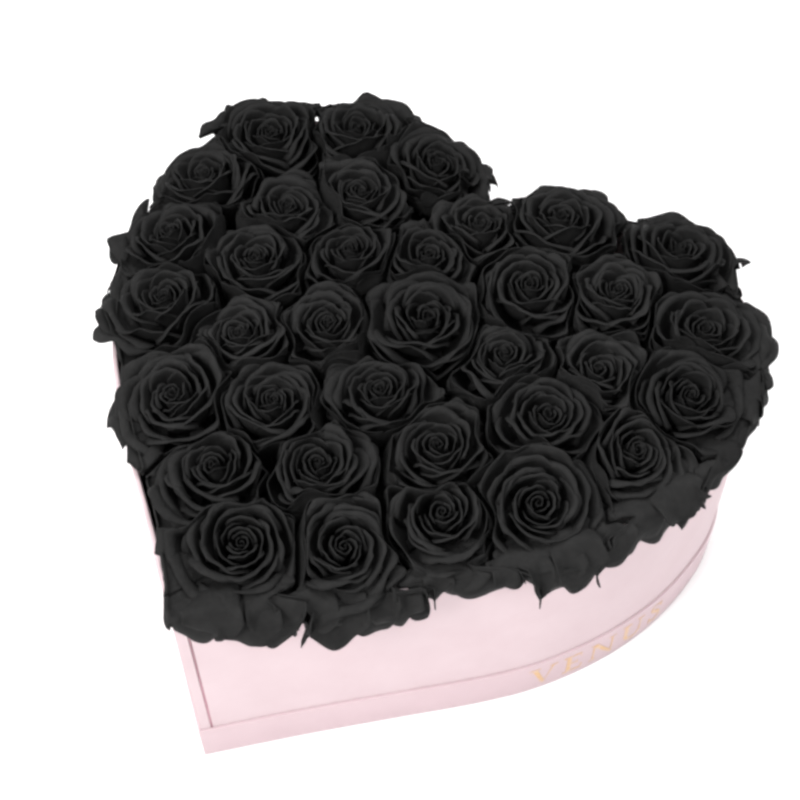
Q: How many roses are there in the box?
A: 35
